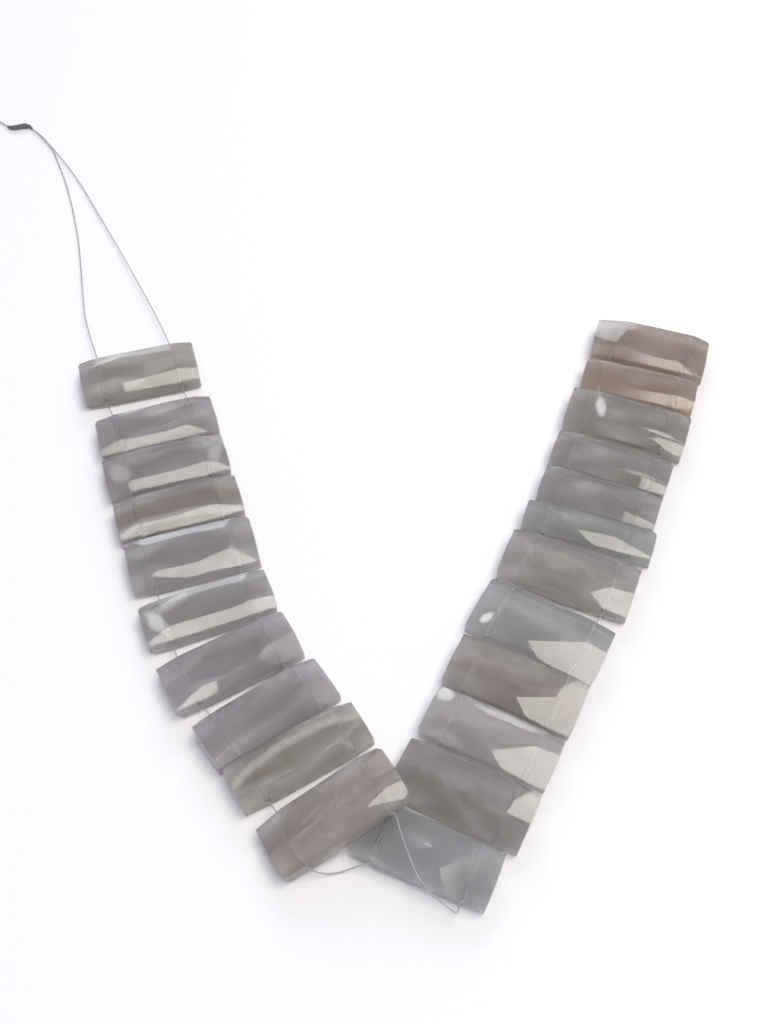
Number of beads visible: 22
